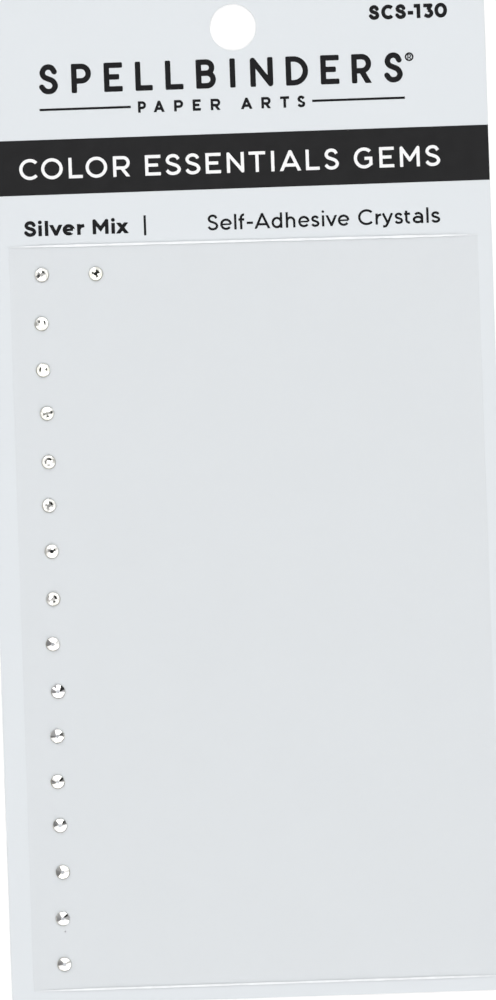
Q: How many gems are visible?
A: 17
